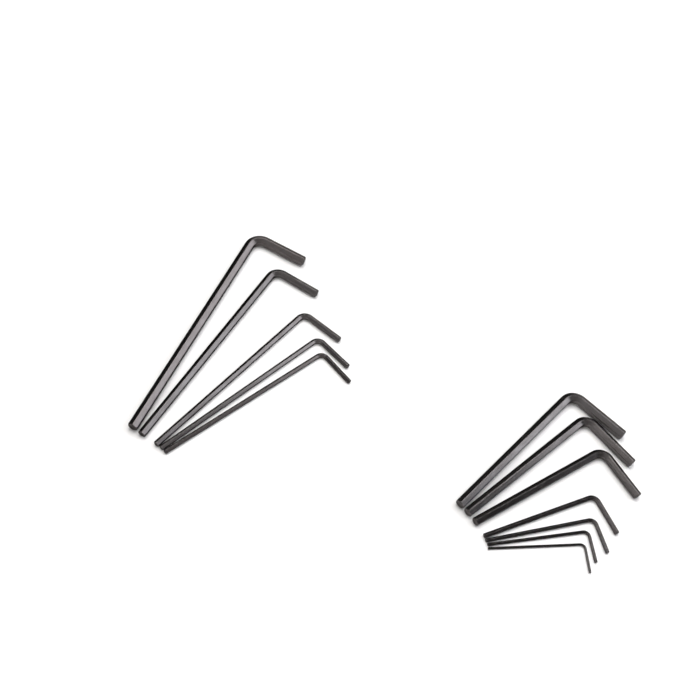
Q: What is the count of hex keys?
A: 12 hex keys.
